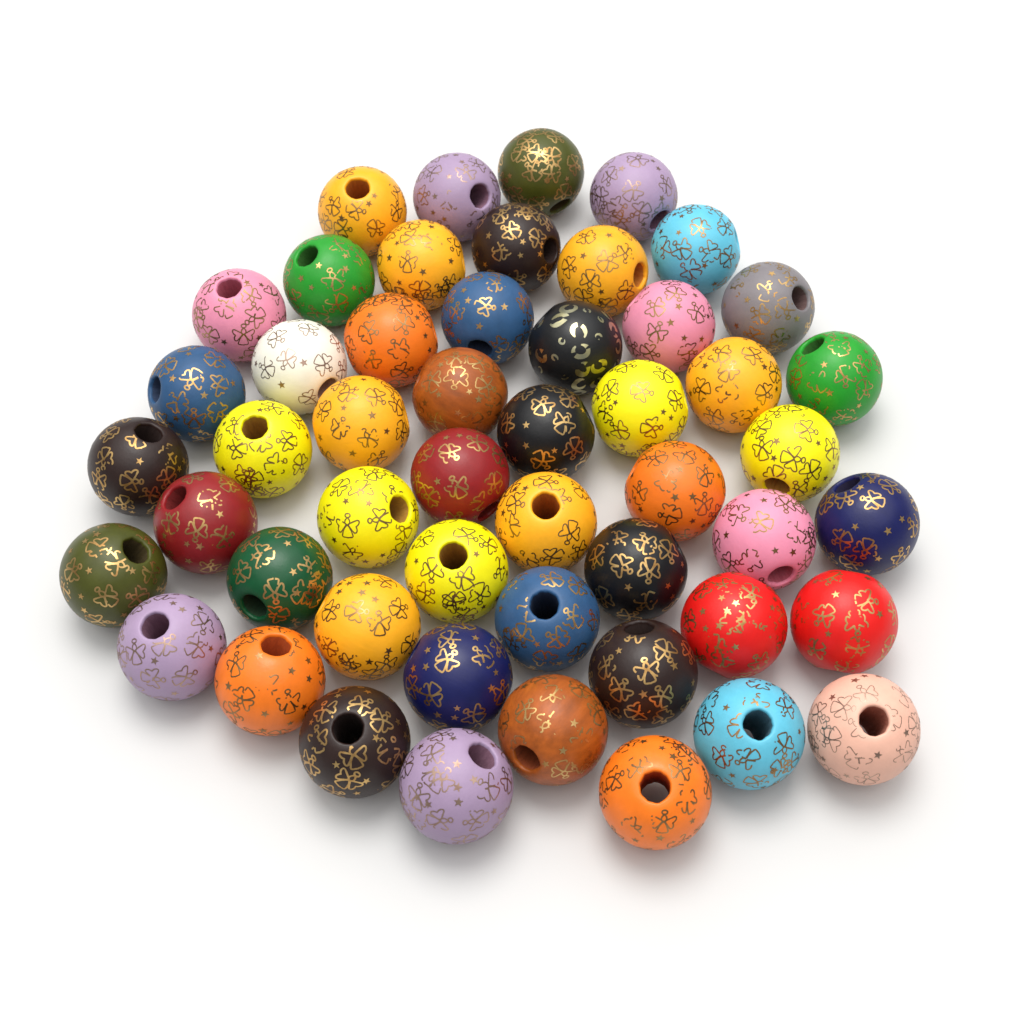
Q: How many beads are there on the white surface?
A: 51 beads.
